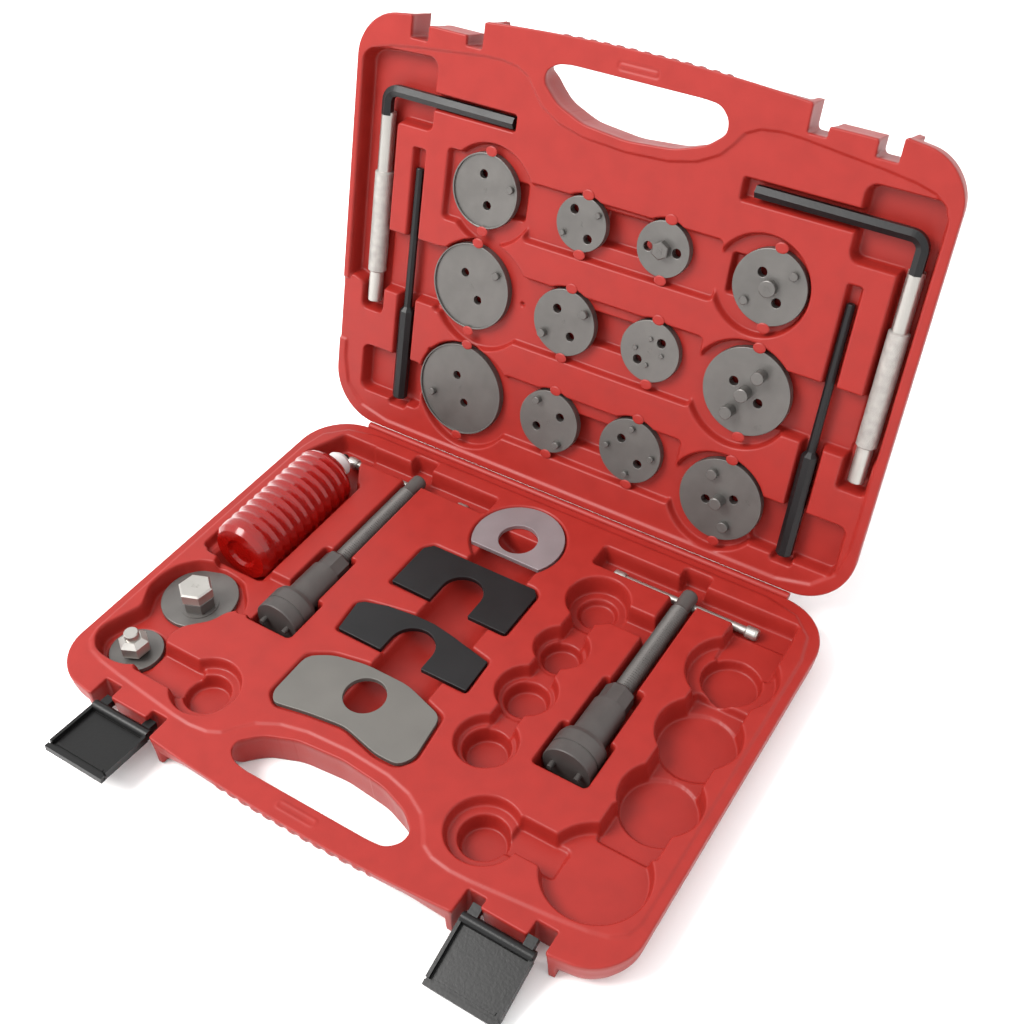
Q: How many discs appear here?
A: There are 14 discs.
